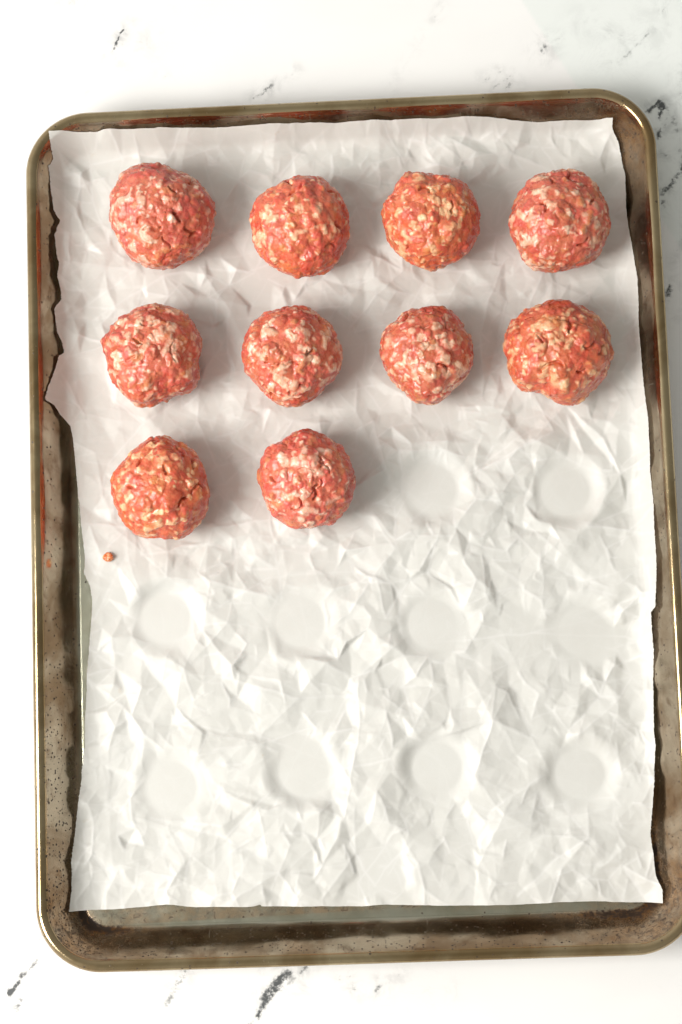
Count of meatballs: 10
